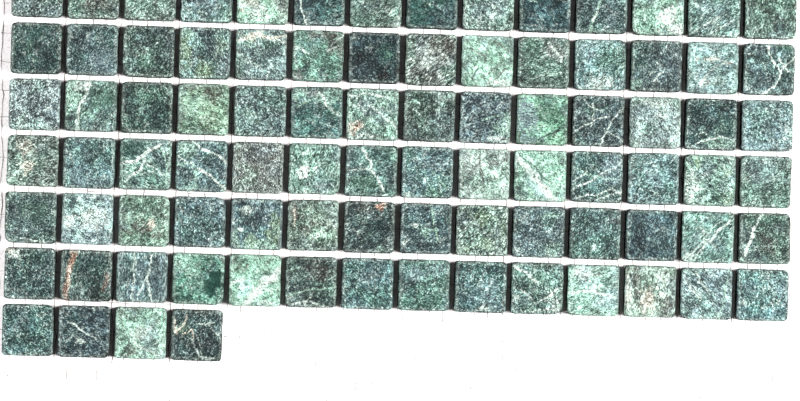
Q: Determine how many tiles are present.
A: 88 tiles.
